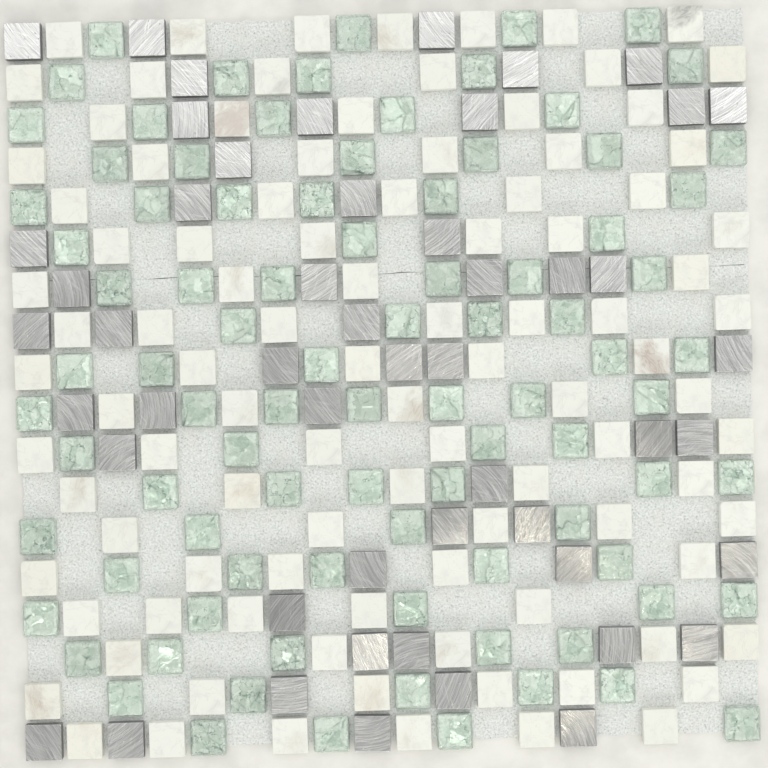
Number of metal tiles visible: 51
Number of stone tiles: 99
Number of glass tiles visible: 89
